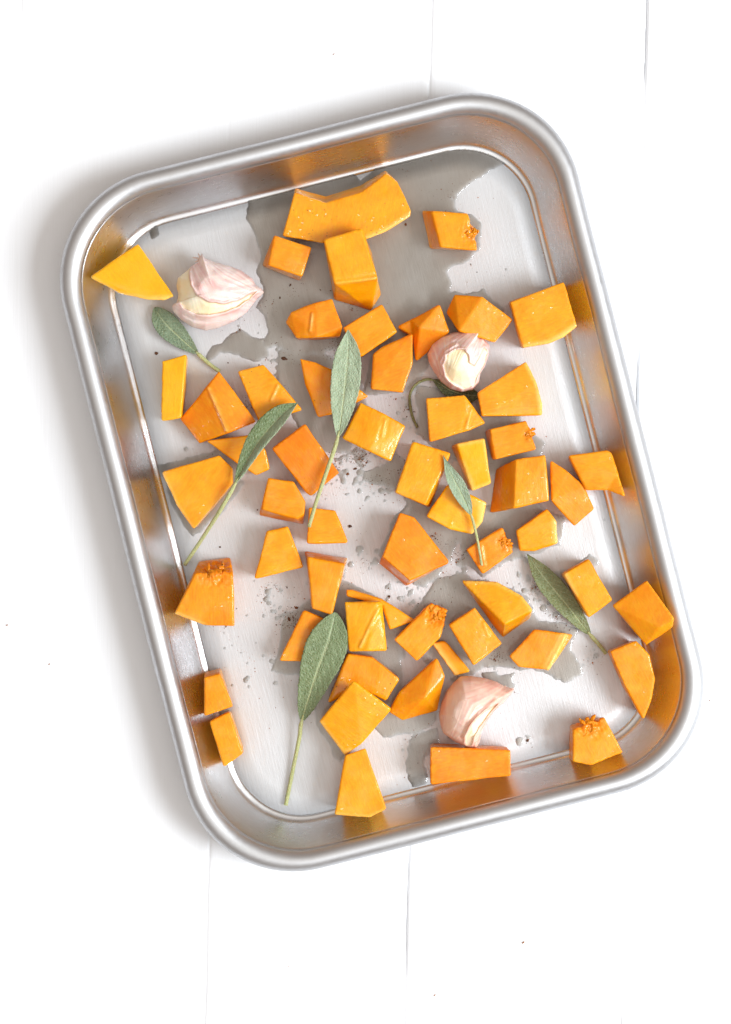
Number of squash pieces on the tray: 55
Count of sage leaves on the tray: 7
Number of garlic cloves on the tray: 3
